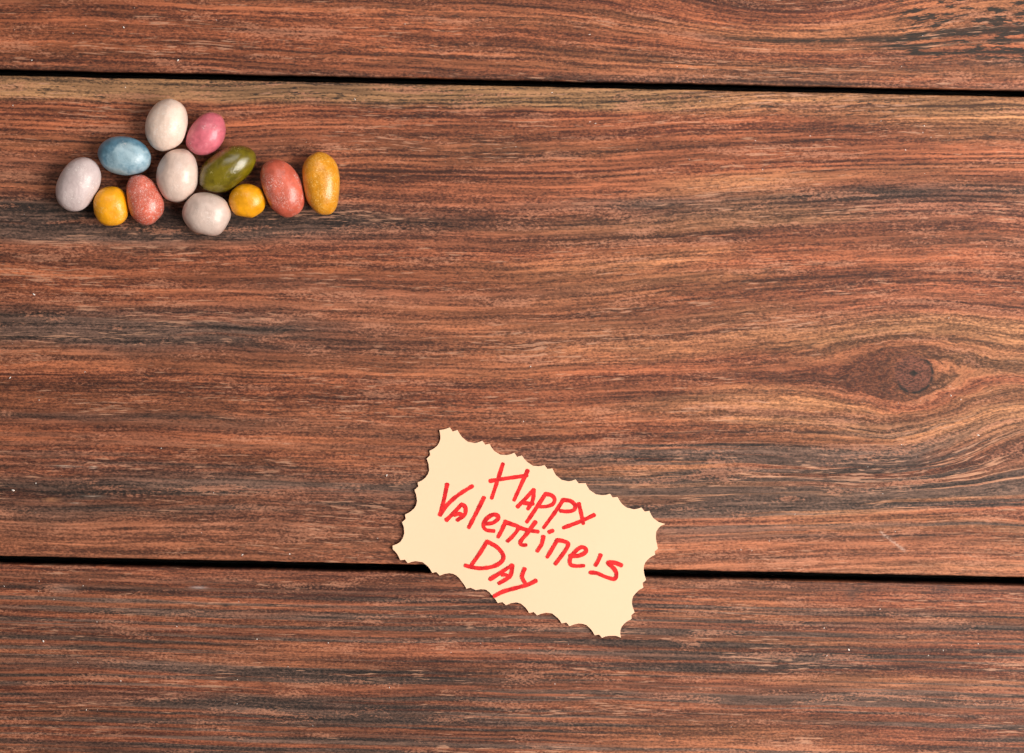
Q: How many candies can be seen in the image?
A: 12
